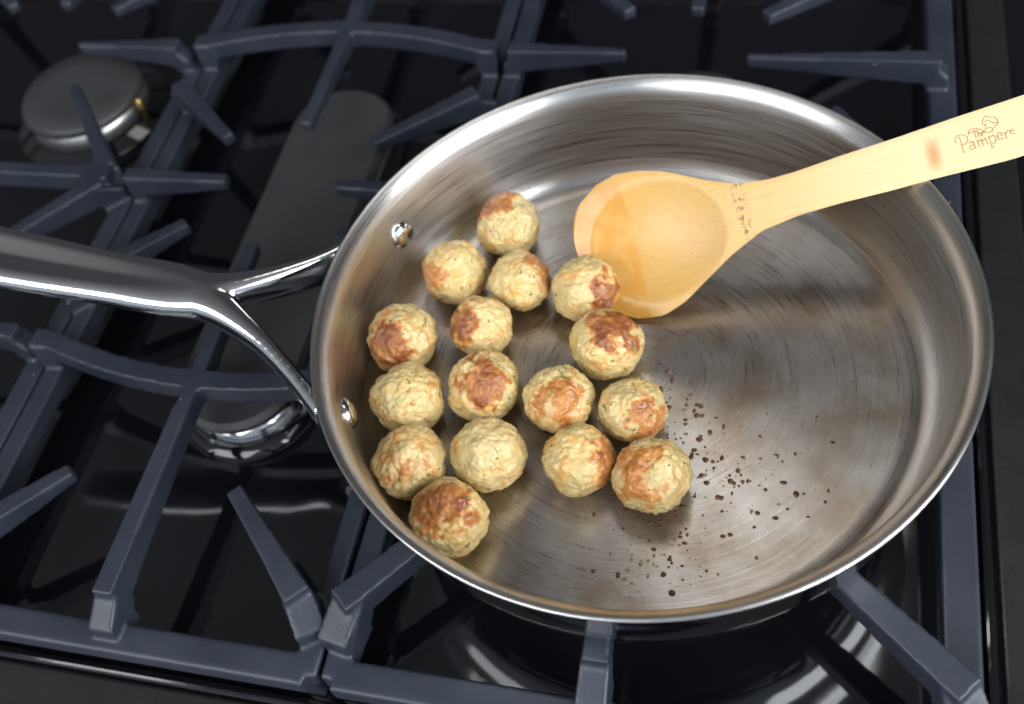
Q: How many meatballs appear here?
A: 16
